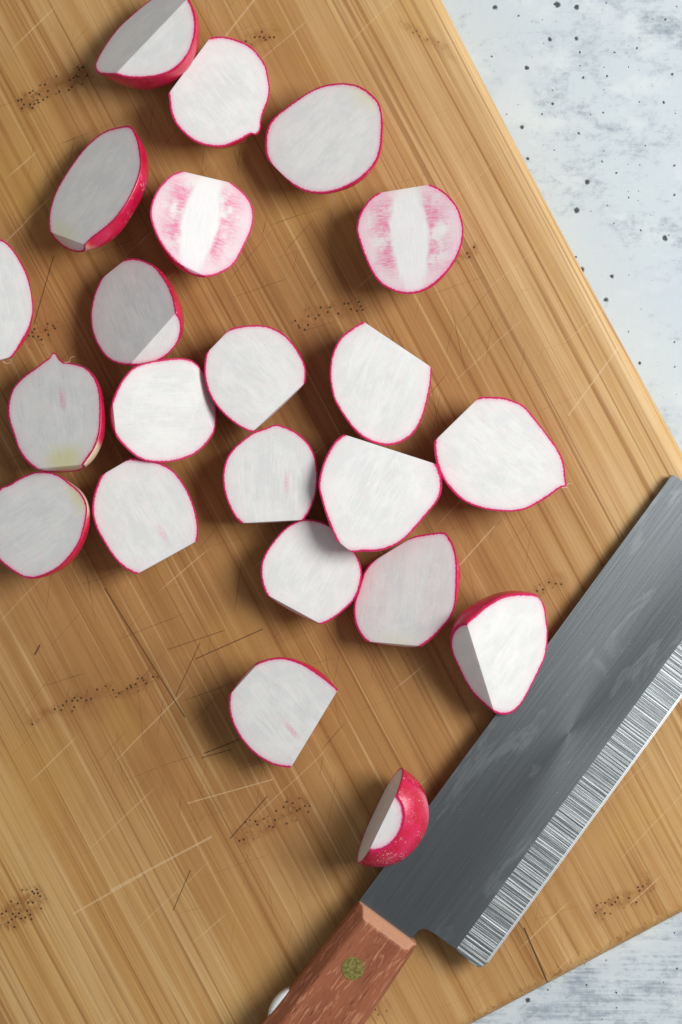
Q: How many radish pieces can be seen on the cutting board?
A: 22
